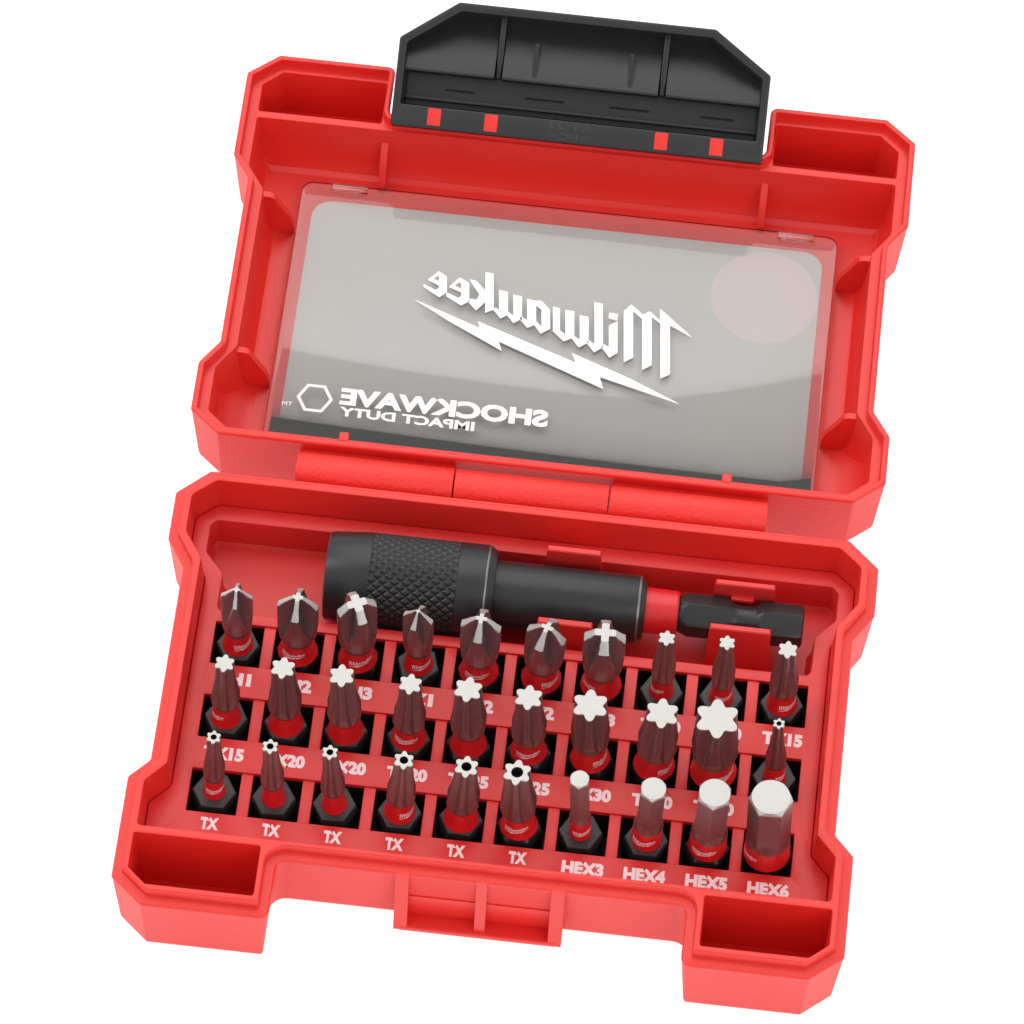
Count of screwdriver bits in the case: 30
